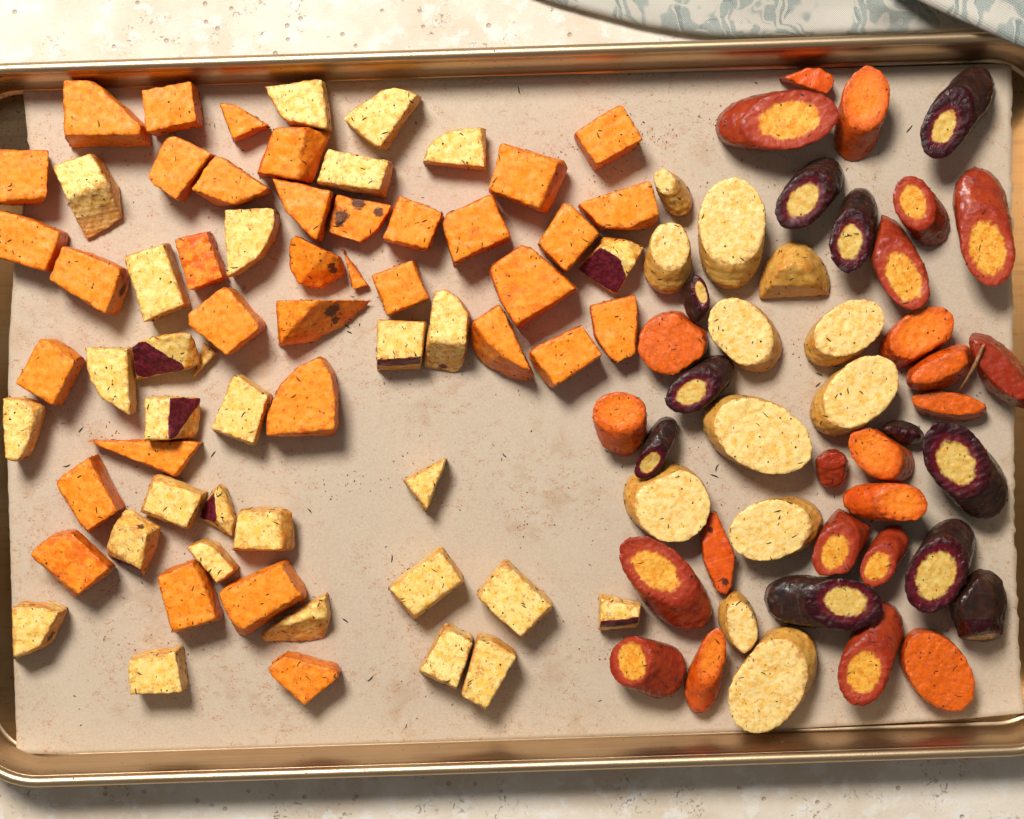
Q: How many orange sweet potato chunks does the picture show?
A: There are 35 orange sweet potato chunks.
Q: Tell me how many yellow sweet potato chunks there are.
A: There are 30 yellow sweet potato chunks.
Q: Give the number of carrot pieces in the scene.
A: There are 46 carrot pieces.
